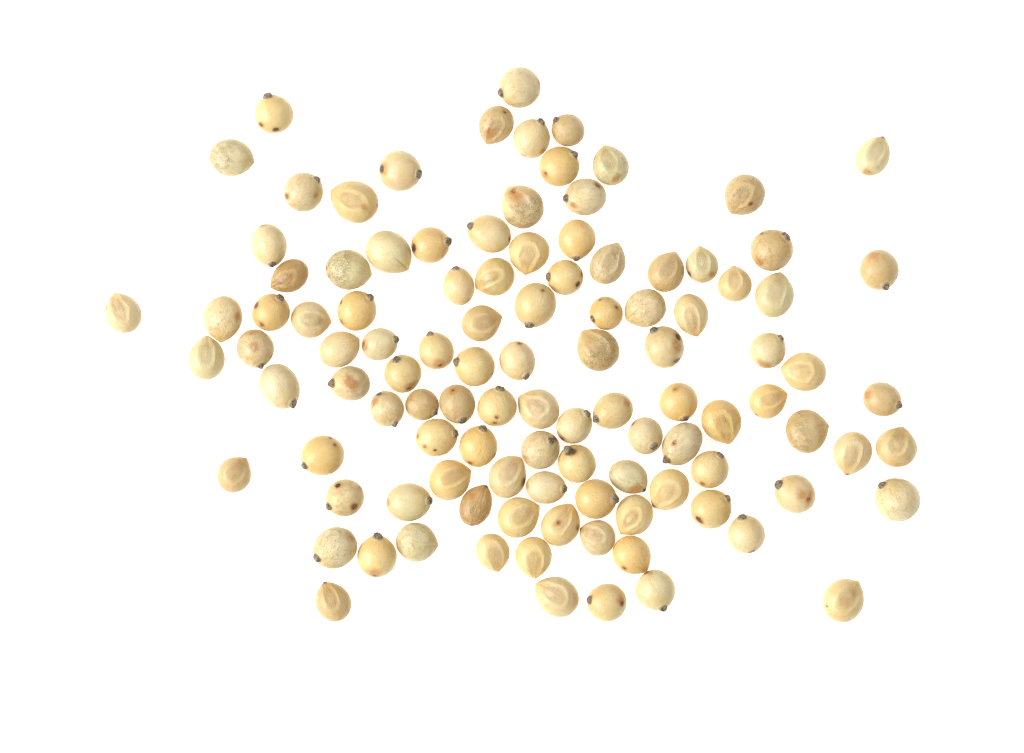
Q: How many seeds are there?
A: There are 108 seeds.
